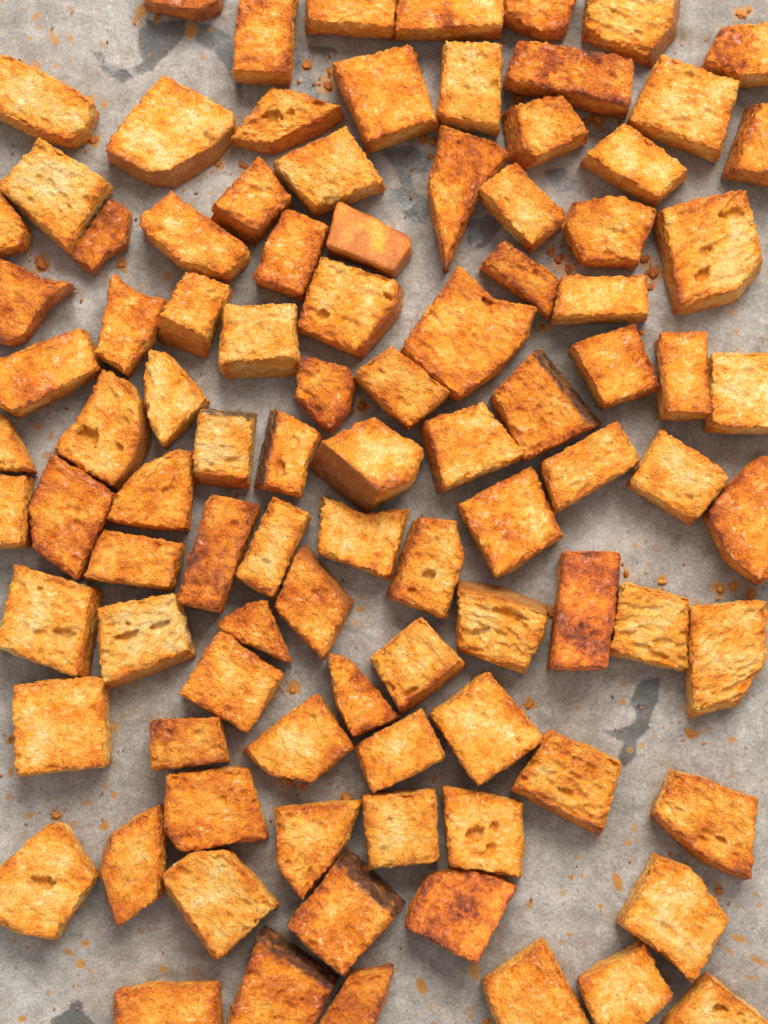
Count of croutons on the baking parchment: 97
